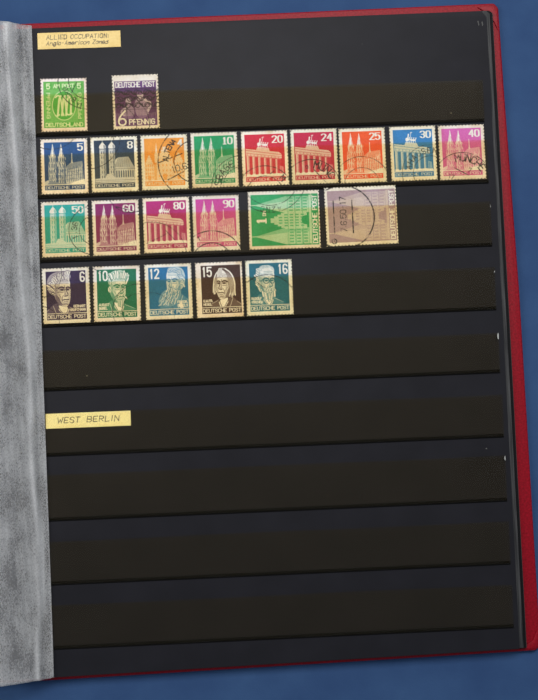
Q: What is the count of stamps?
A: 22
